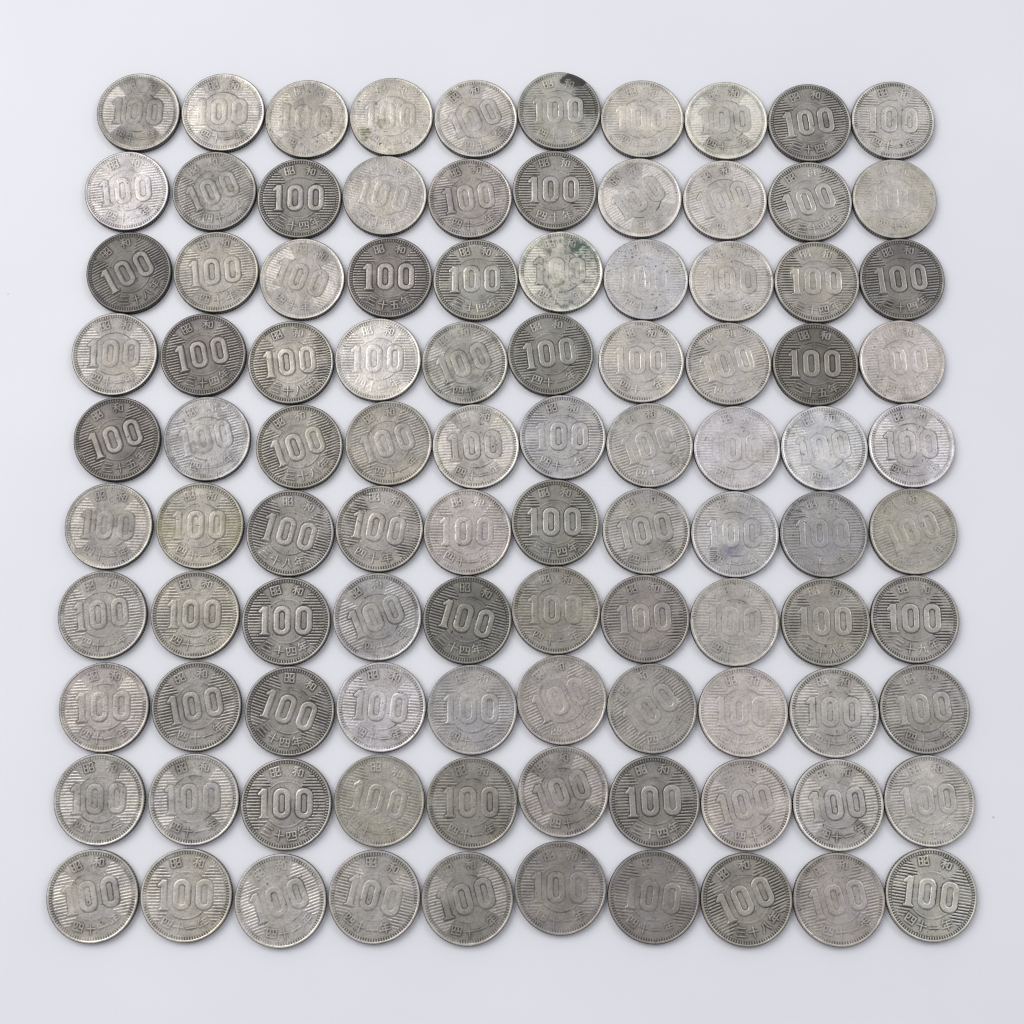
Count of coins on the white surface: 100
